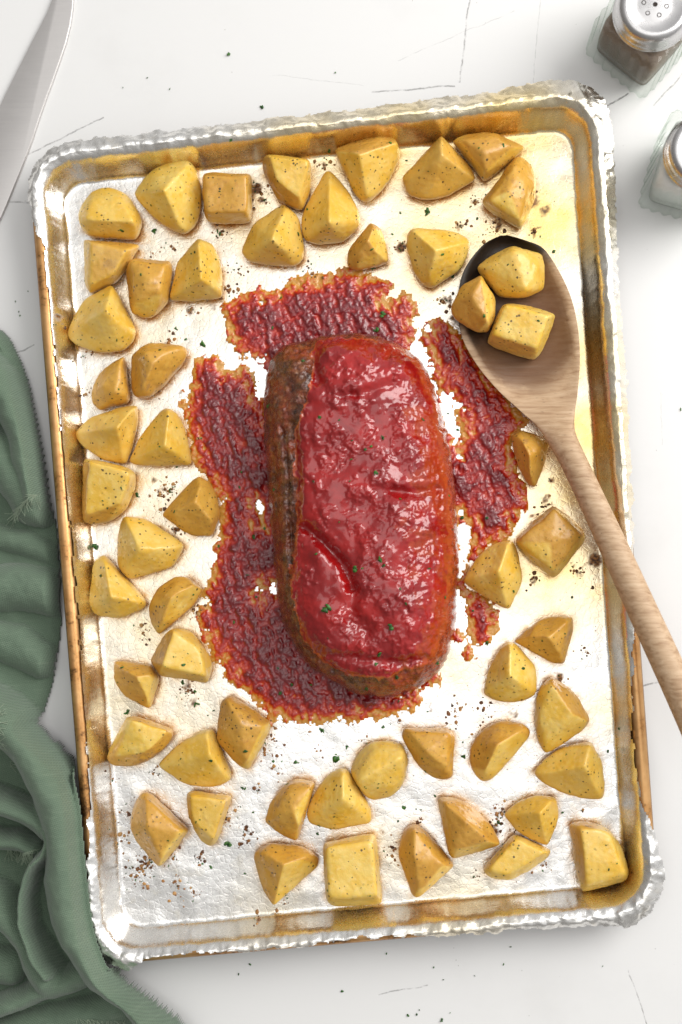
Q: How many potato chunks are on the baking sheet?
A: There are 54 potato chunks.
